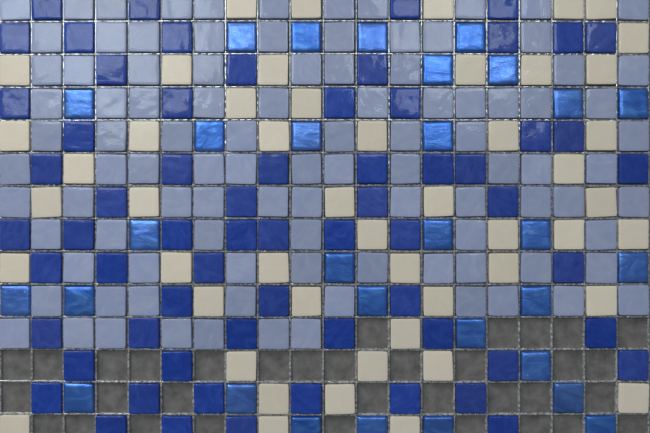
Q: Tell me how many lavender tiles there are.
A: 101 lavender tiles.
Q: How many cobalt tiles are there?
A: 65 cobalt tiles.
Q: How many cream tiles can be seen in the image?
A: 50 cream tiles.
